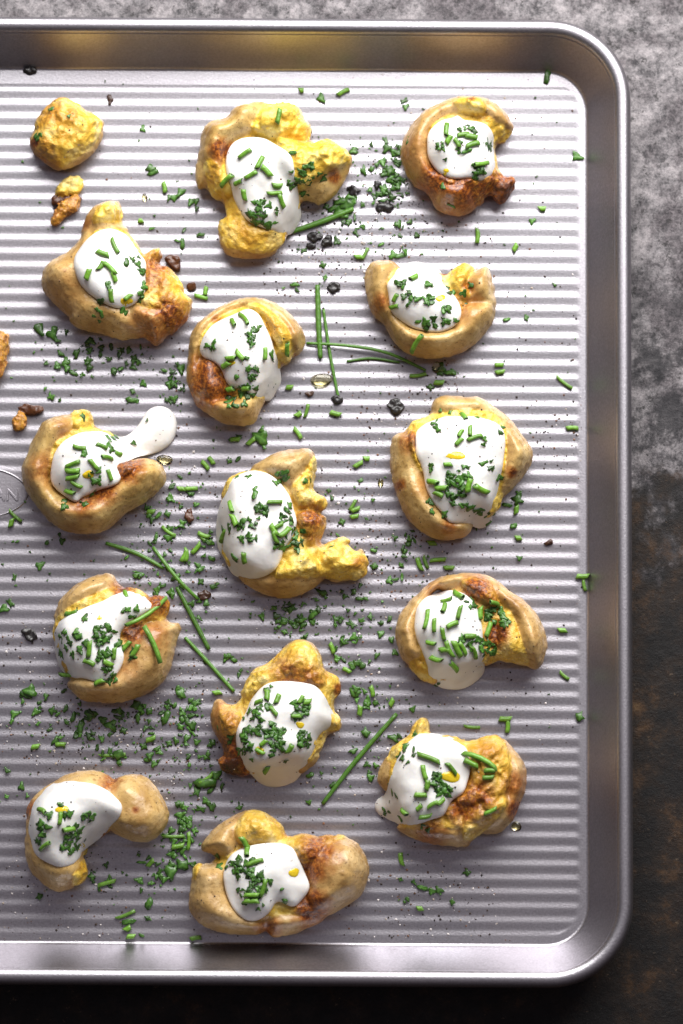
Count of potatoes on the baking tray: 15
